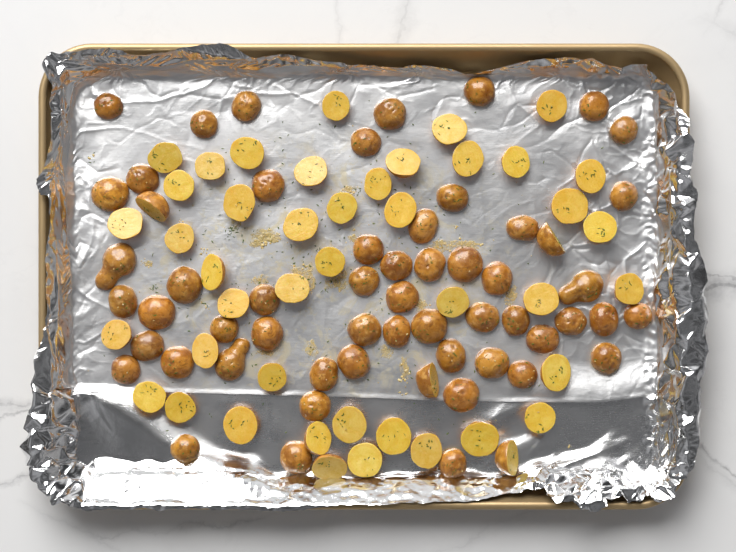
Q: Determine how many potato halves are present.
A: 101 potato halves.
